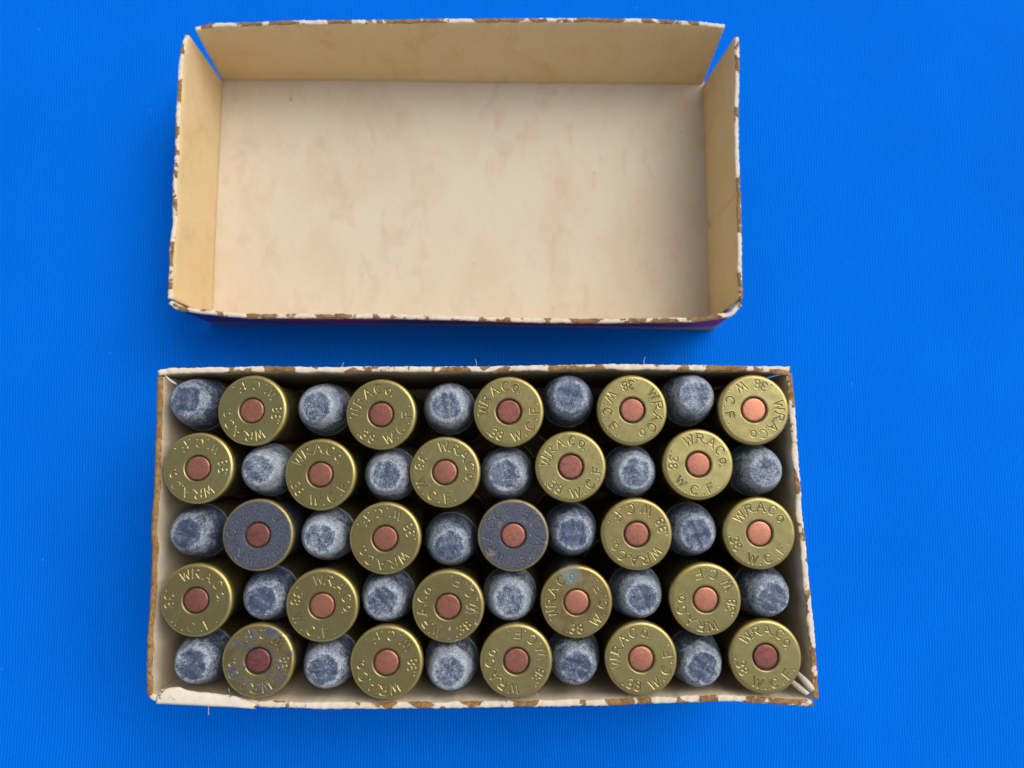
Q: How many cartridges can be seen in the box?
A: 50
